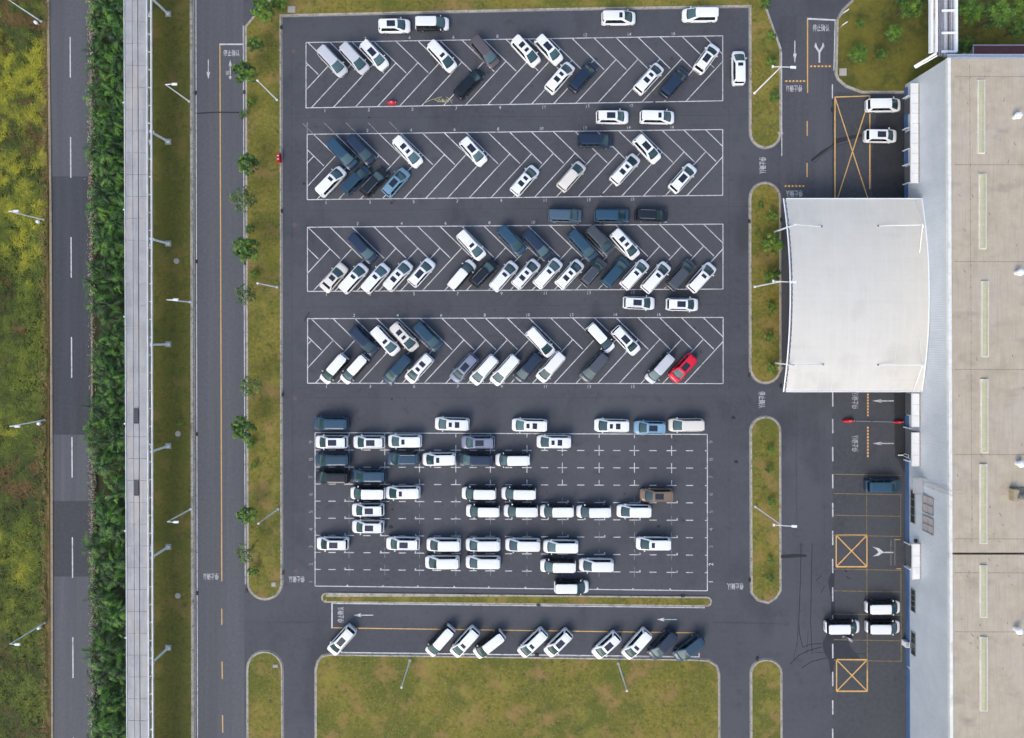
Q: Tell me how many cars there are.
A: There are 140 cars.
